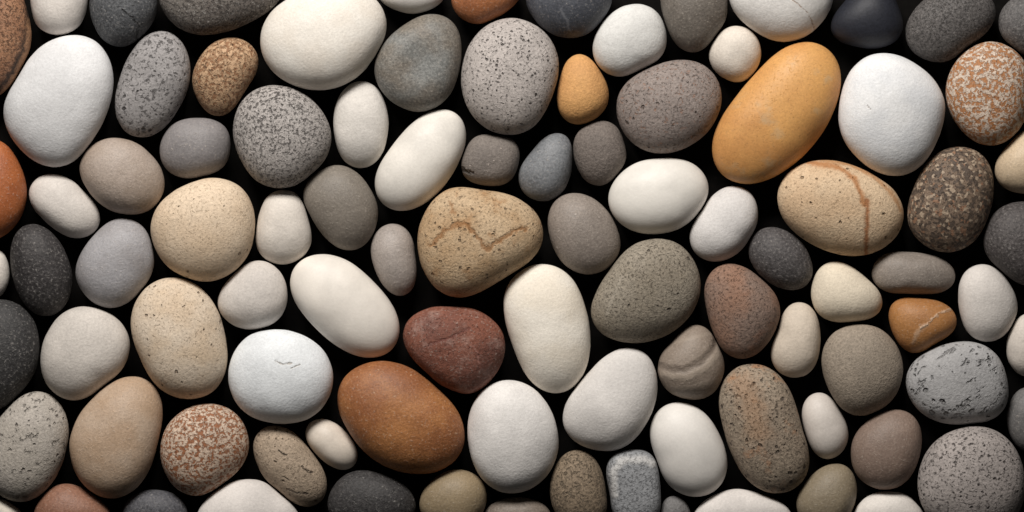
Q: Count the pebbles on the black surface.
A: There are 97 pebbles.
